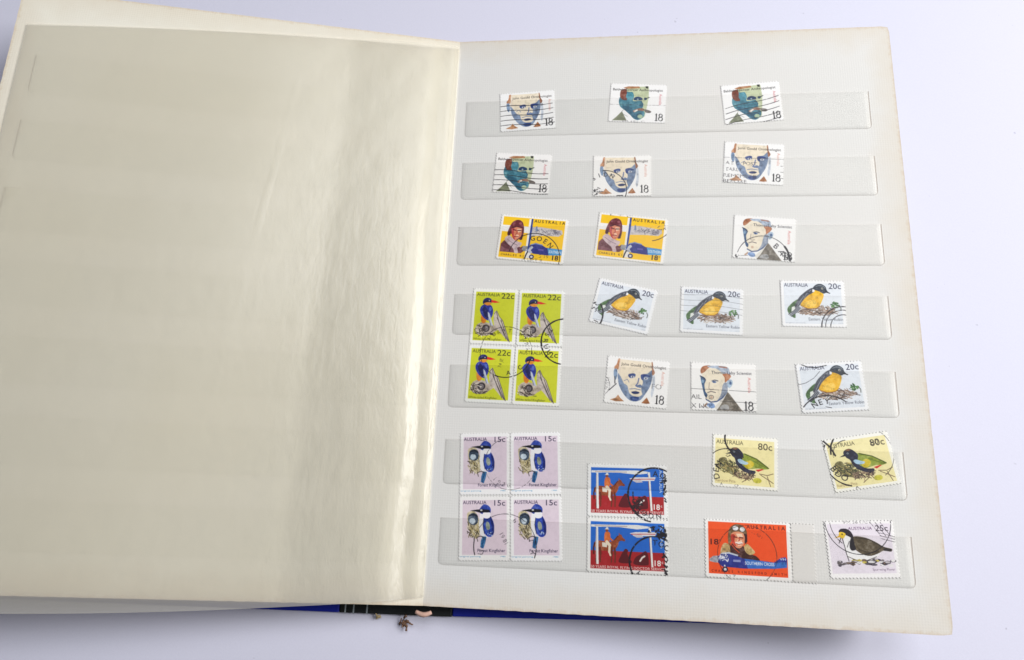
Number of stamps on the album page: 29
